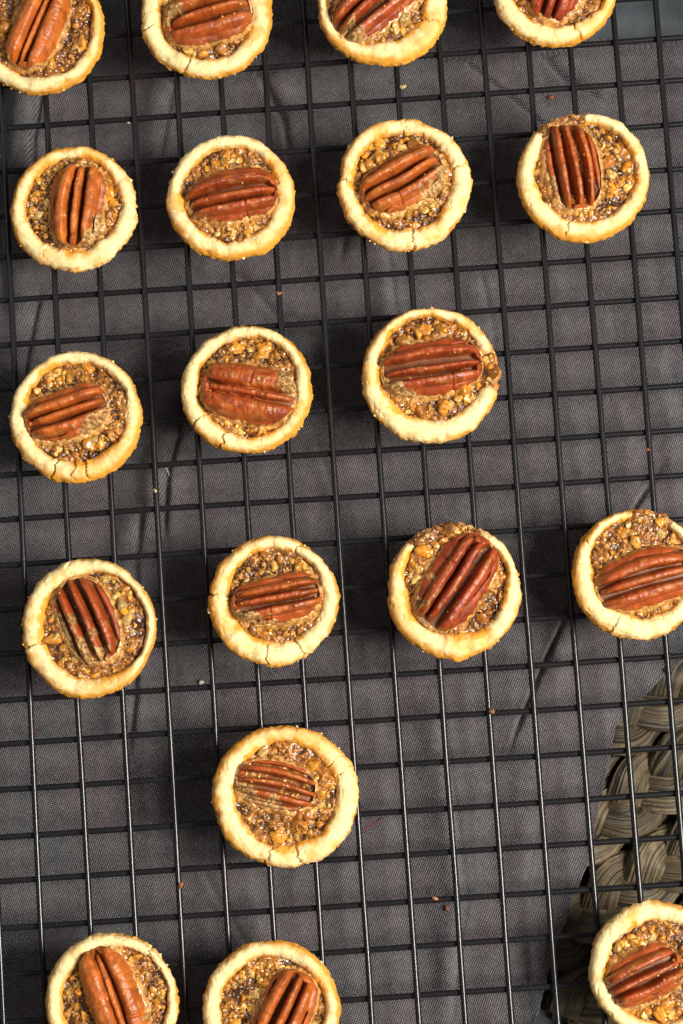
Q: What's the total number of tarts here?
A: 19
